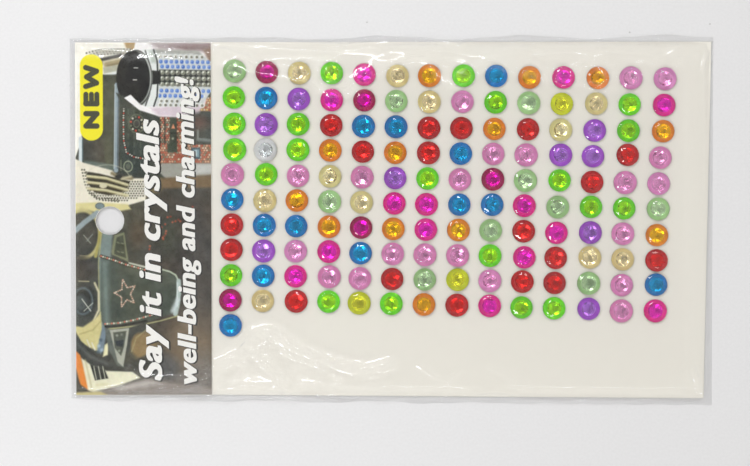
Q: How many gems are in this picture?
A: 141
